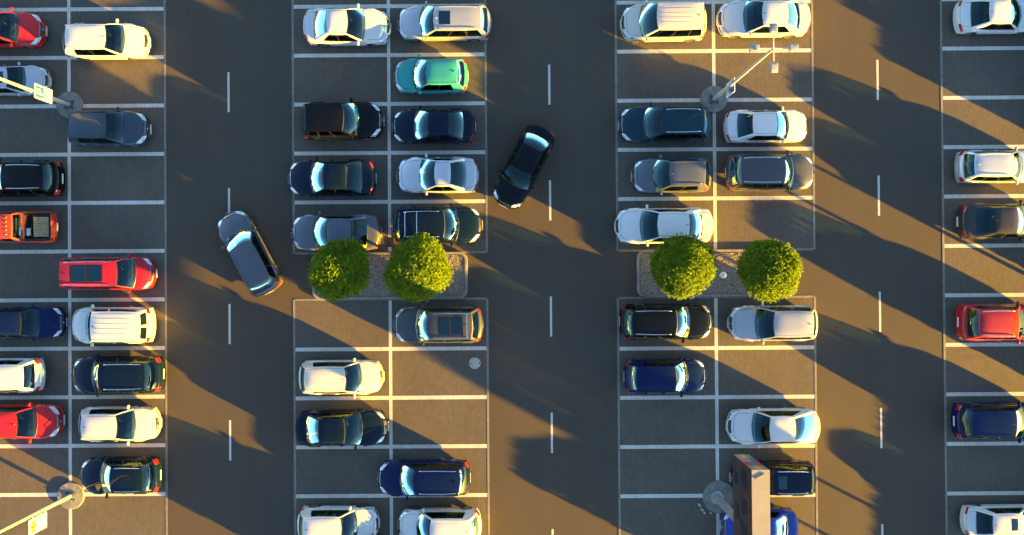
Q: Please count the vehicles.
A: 50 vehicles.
